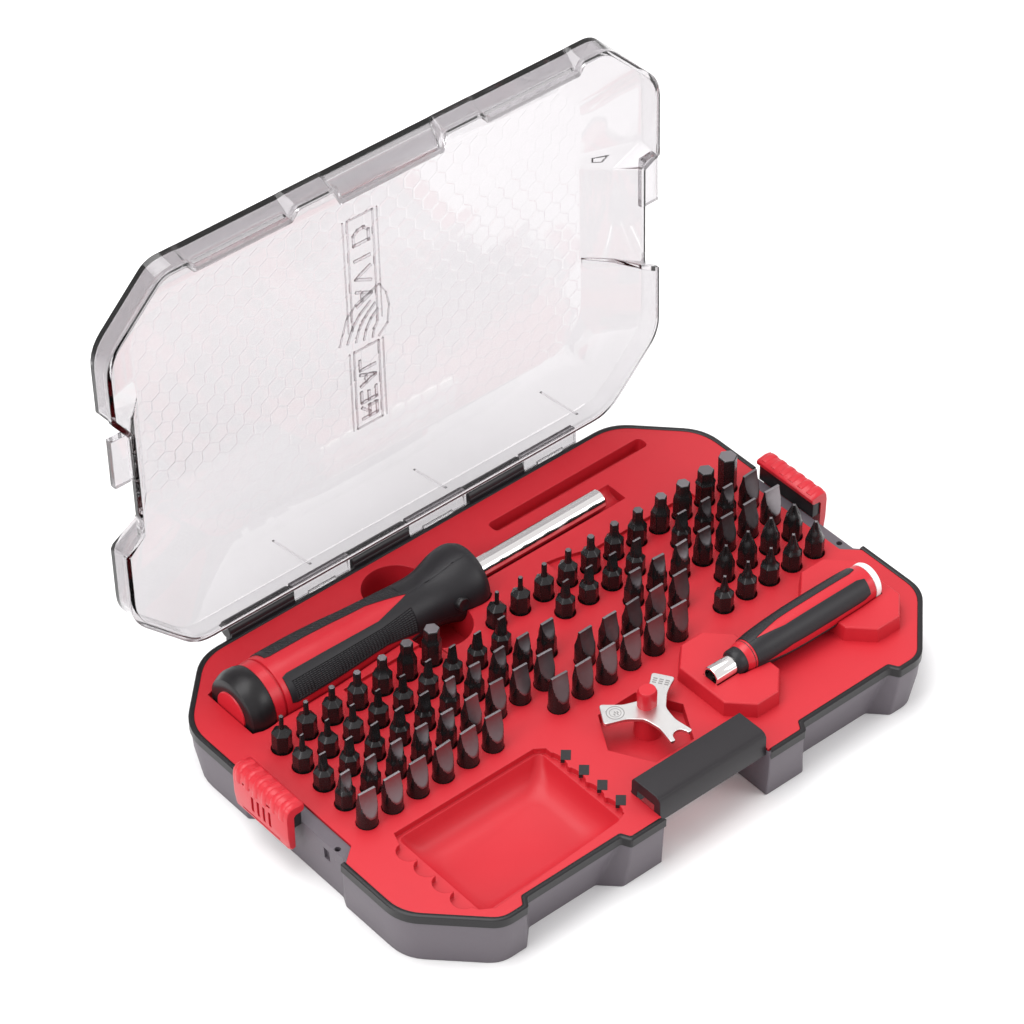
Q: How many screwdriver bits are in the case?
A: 87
